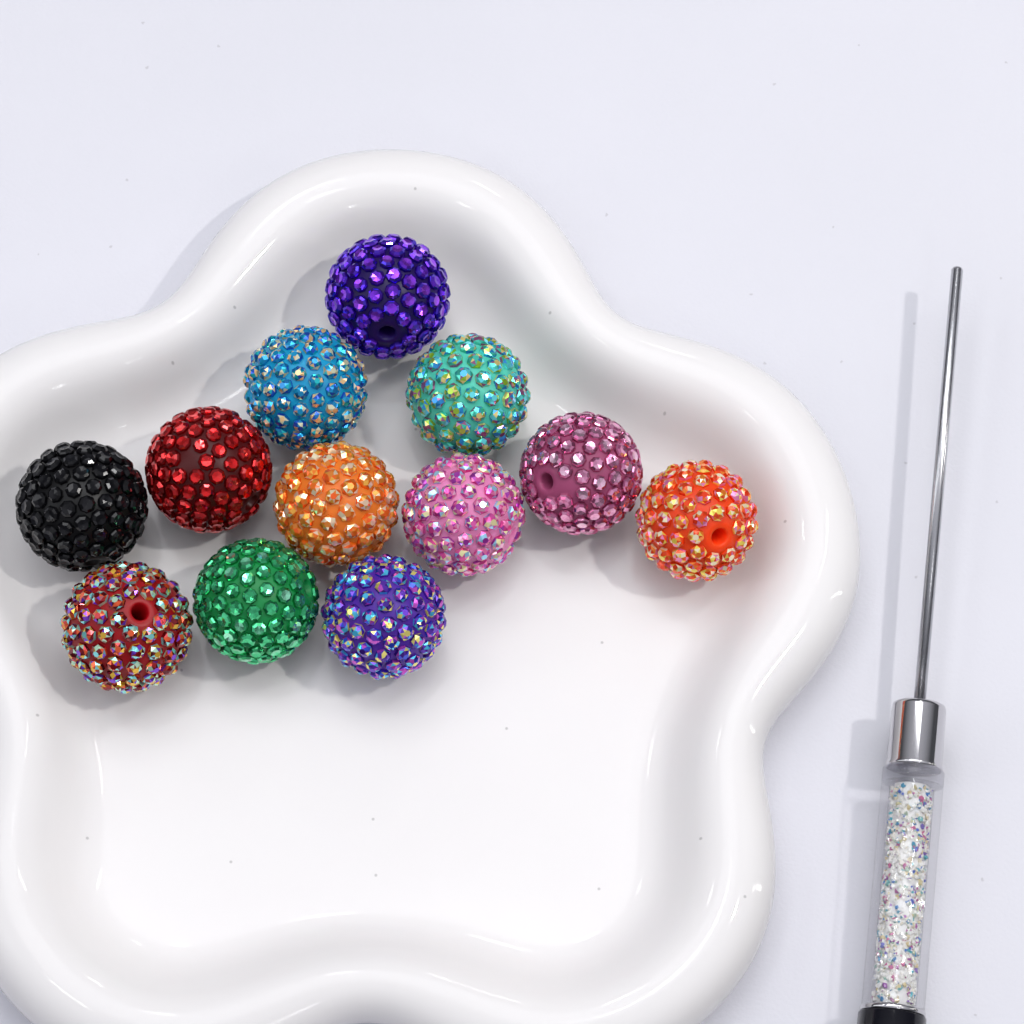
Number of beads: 12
